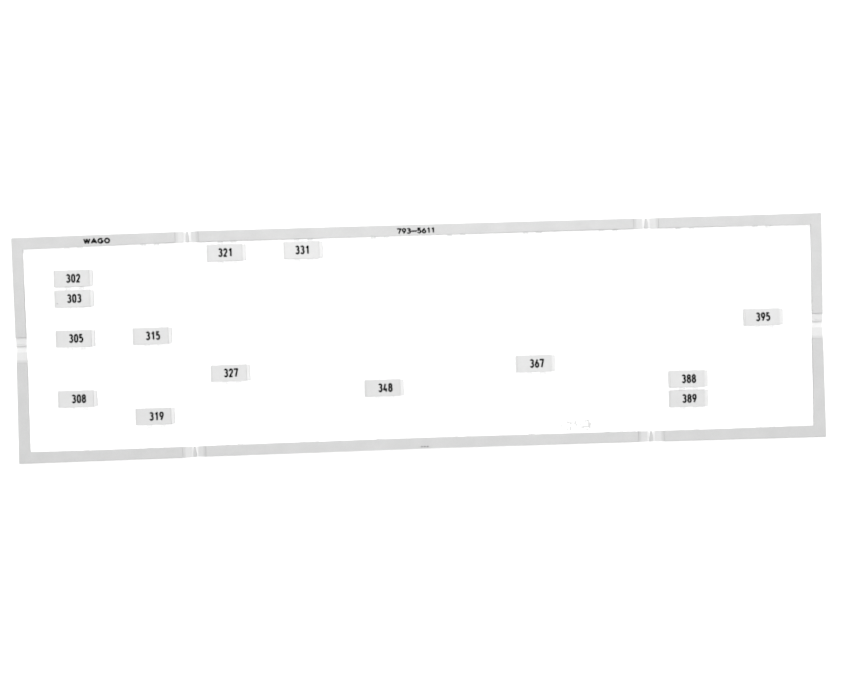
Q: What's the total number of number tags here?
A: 14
